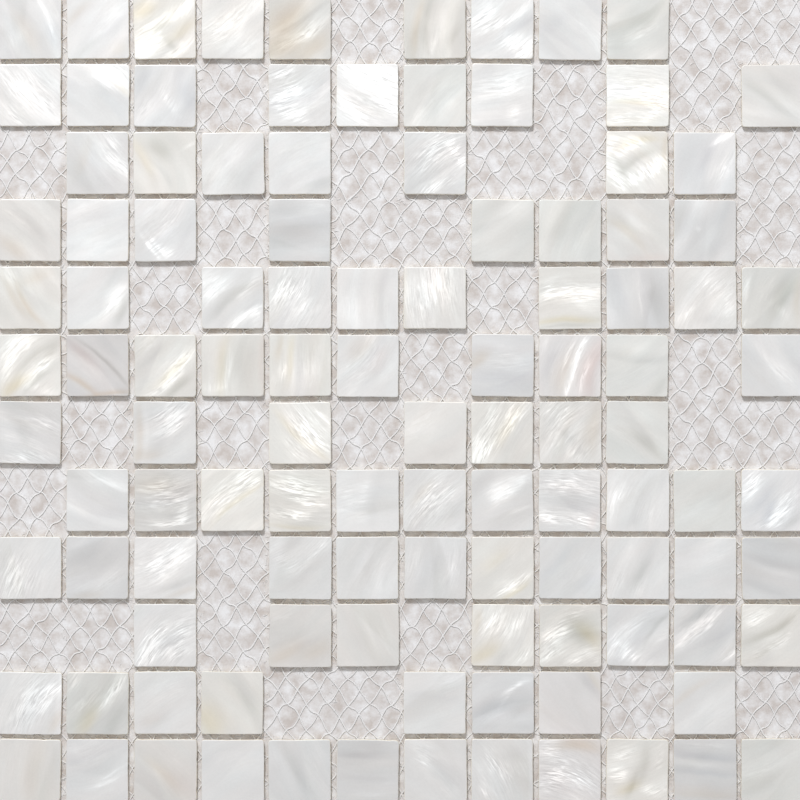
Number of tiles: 110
